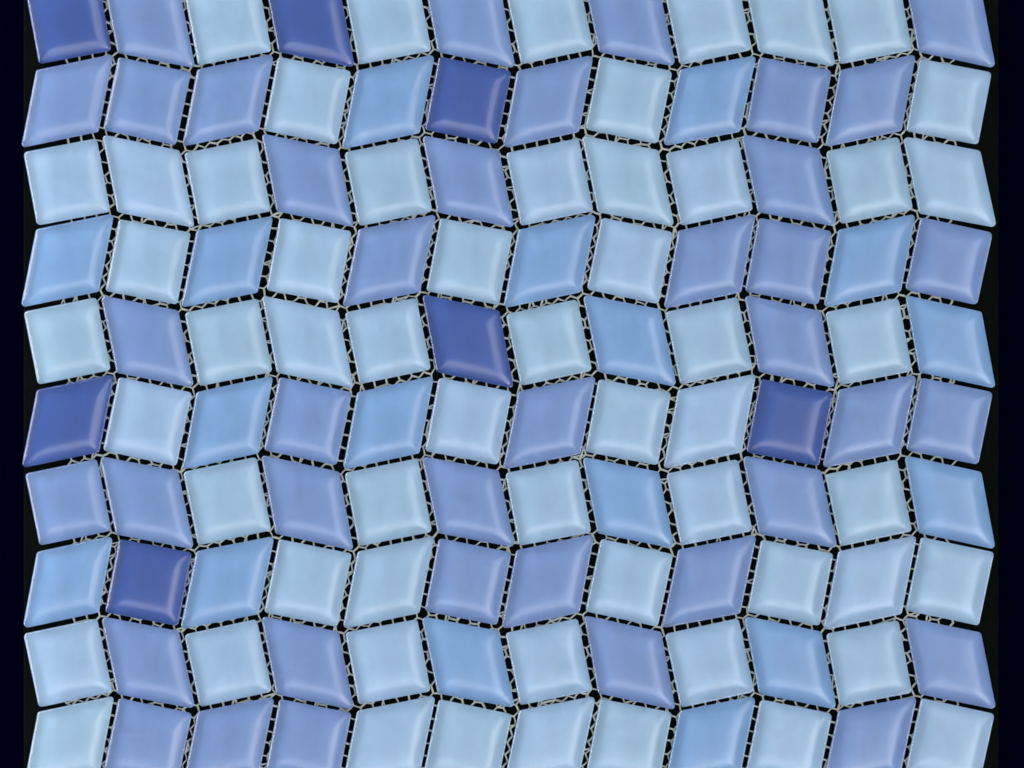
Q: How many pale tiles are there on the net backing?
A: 57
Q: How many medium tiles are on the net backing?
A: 56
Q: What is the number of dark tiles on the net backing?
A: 7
